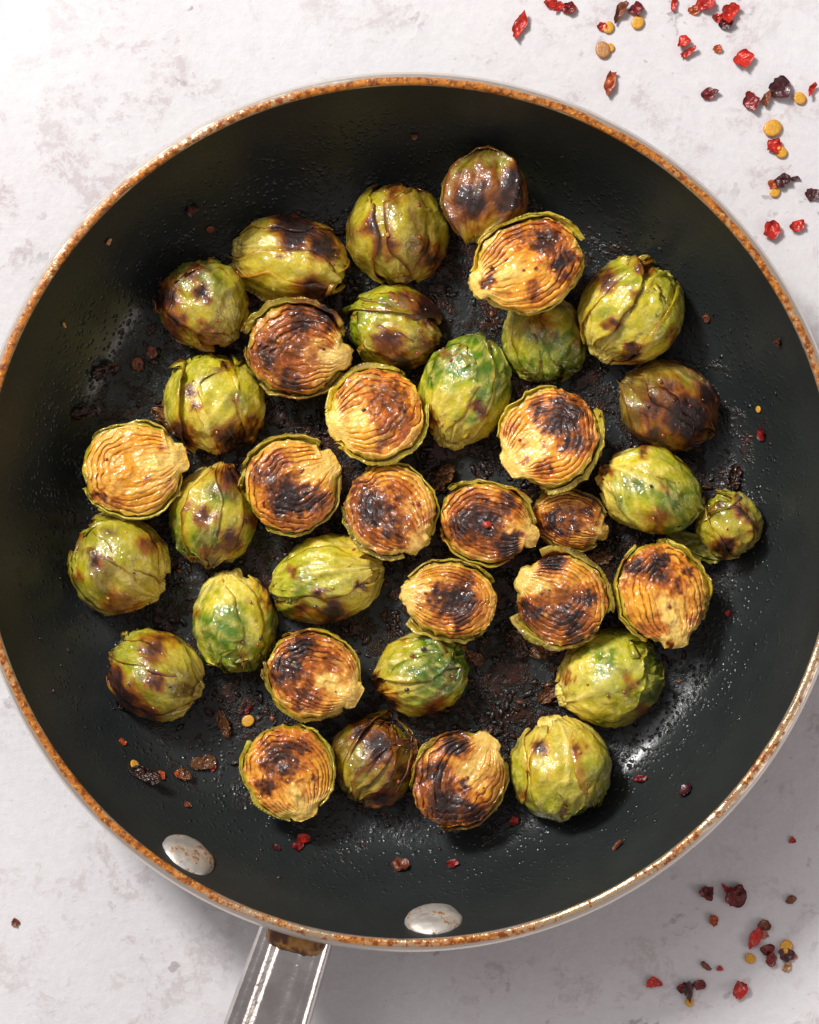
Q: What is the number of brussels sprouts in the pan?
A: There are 36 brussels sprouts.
